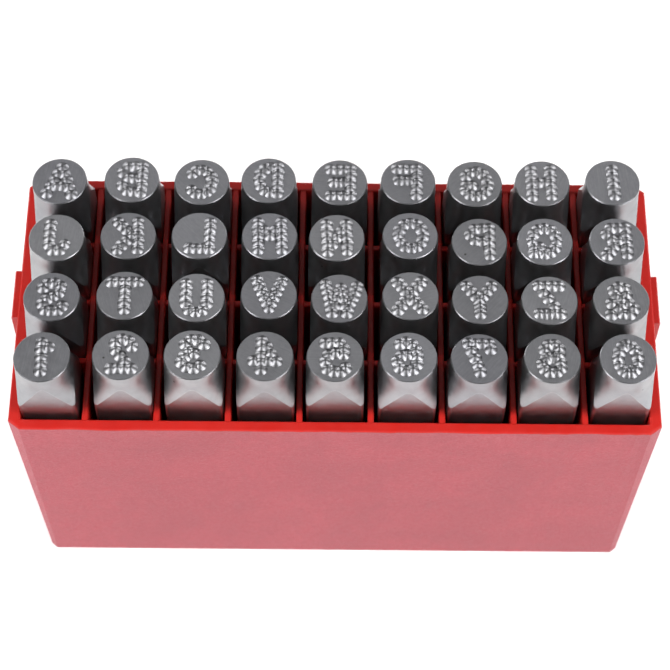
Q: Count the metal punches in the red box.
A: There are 36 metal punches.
